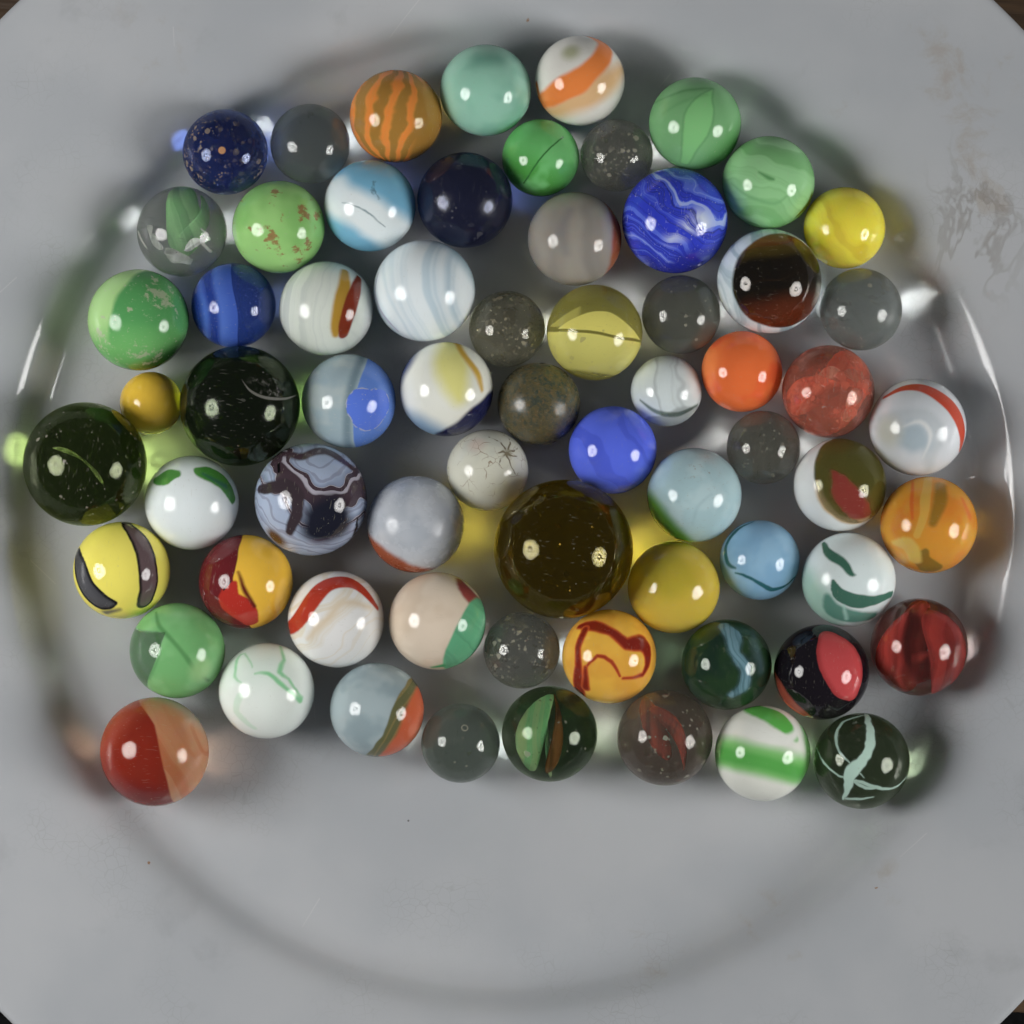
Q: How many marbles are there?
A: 66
